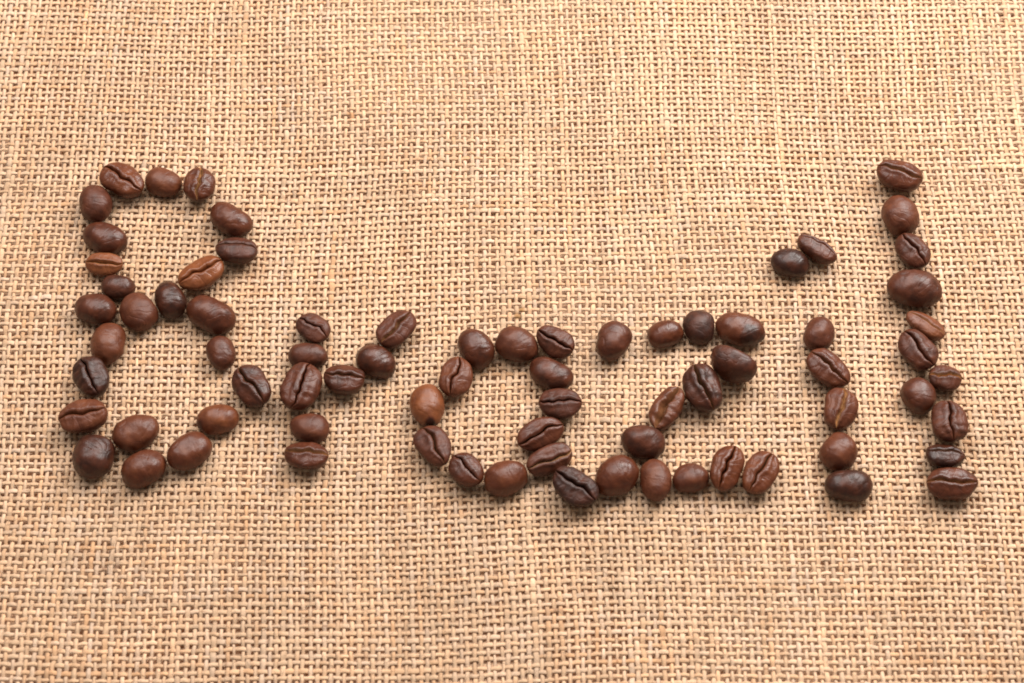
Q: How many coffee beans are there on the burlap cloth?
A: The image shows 76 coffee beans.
